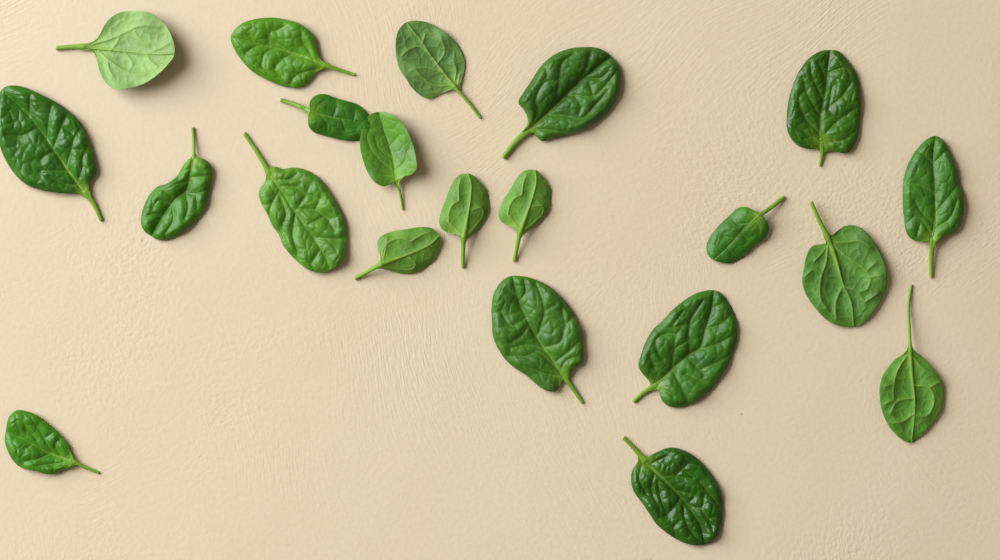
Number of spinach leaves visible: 21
